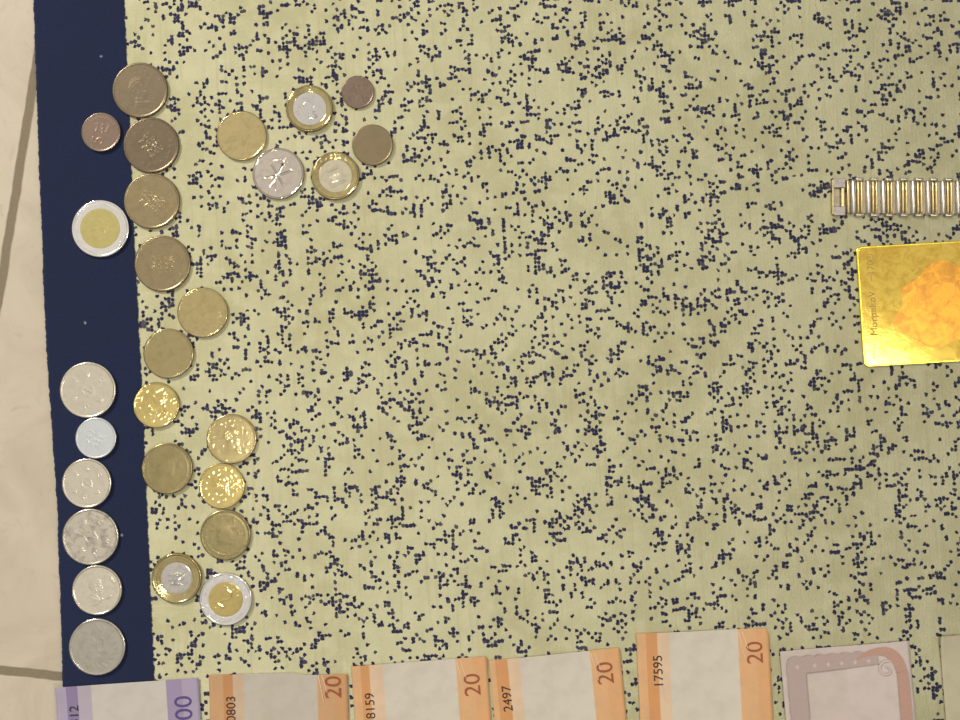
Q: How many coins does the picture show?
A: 27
